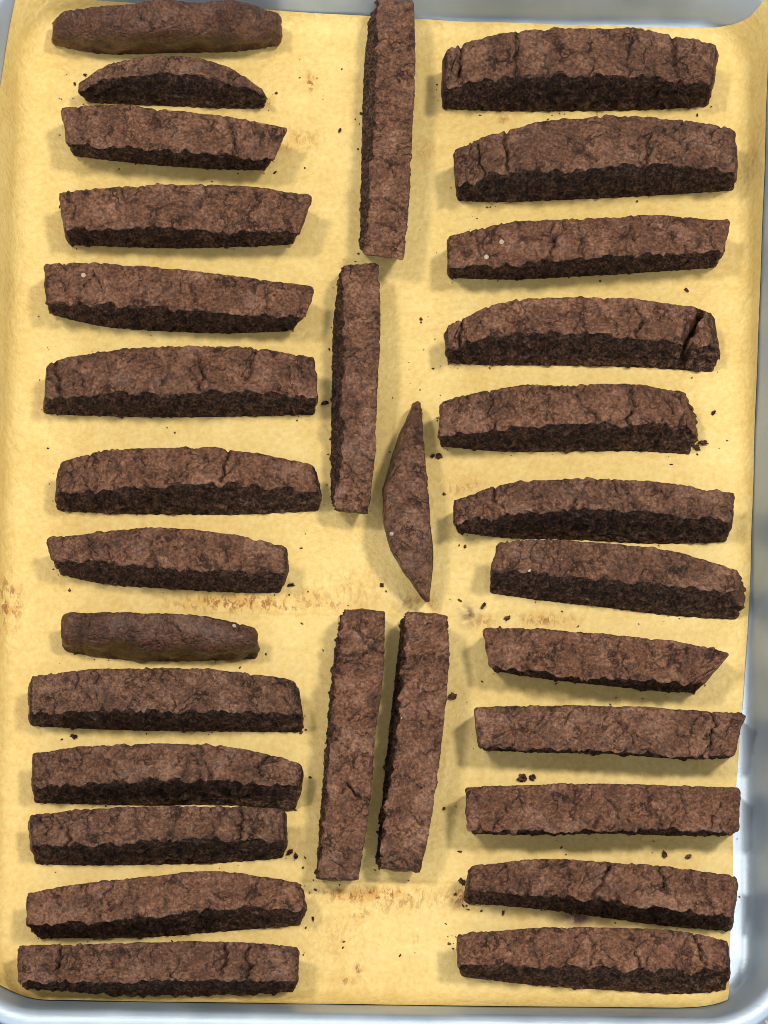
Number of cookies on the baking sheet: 31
